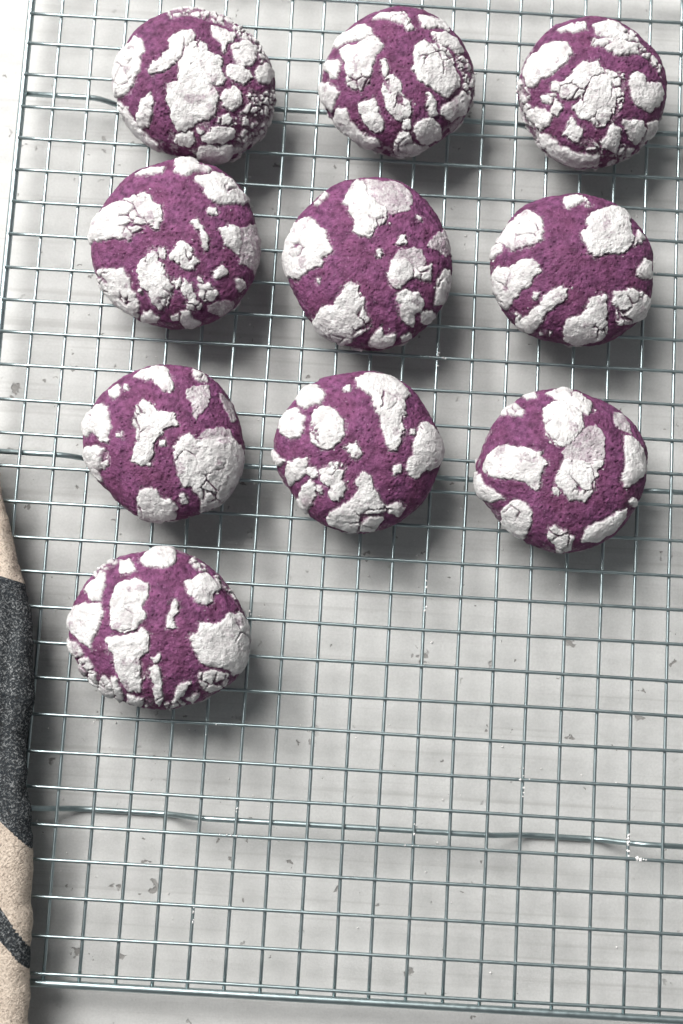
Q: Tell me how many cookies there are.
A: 10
